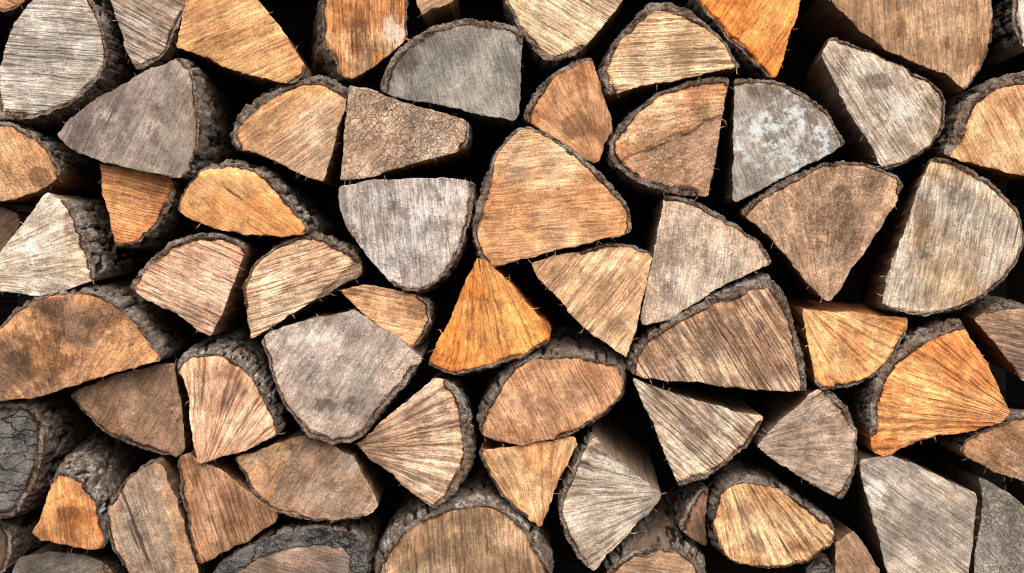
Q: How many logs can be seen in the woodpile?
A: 66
